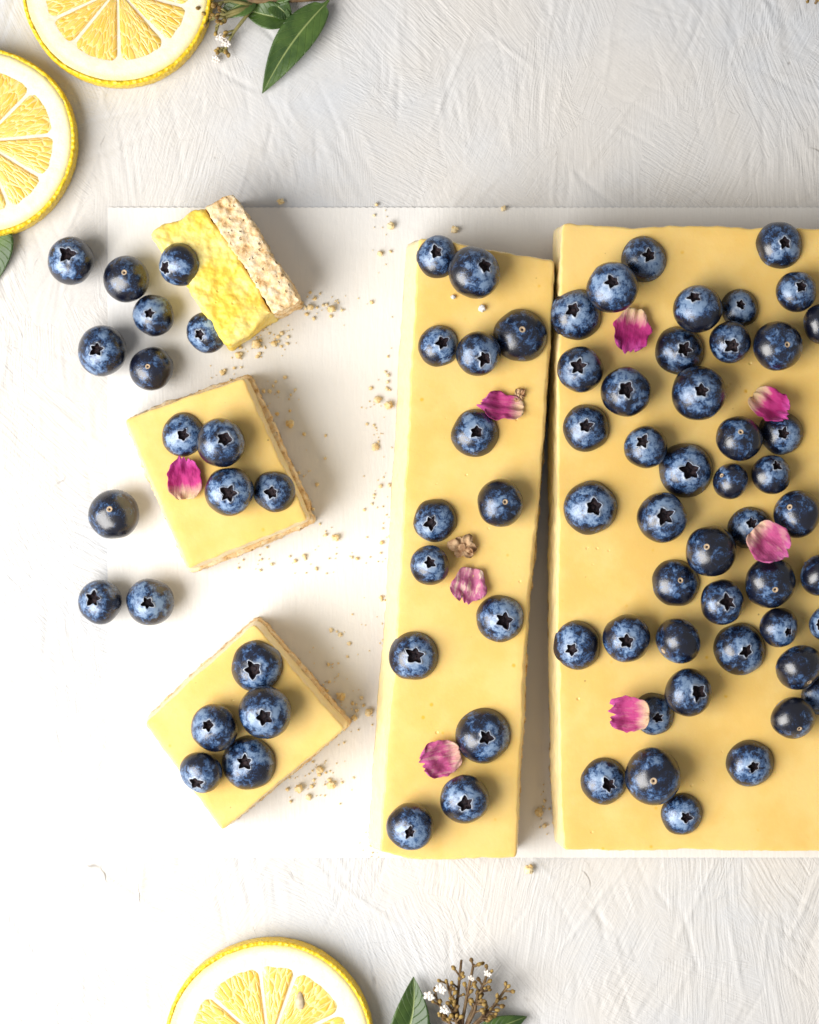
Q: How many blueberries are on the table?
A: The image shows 78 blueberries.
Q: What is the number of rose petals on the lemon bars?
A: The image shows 8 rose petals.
